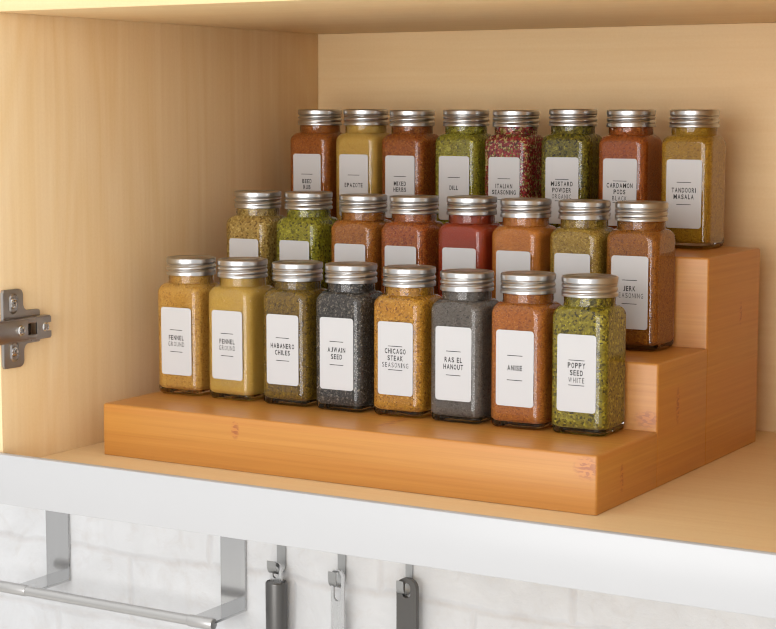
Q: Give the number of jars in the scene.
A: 24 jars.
